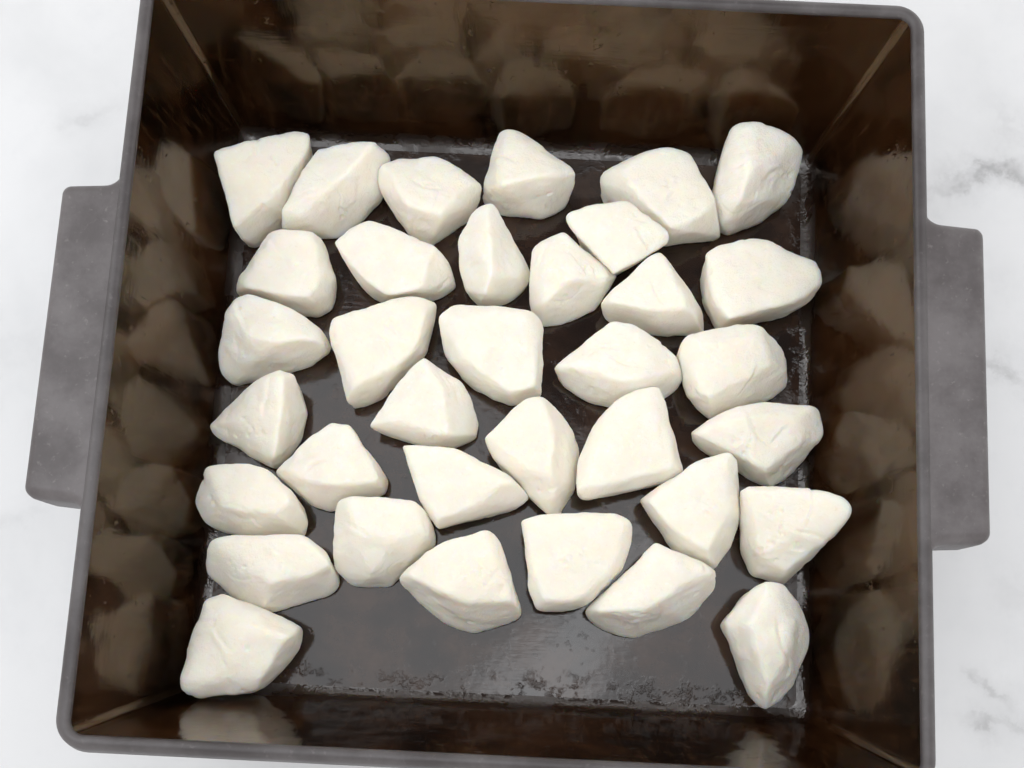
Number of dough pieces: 35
